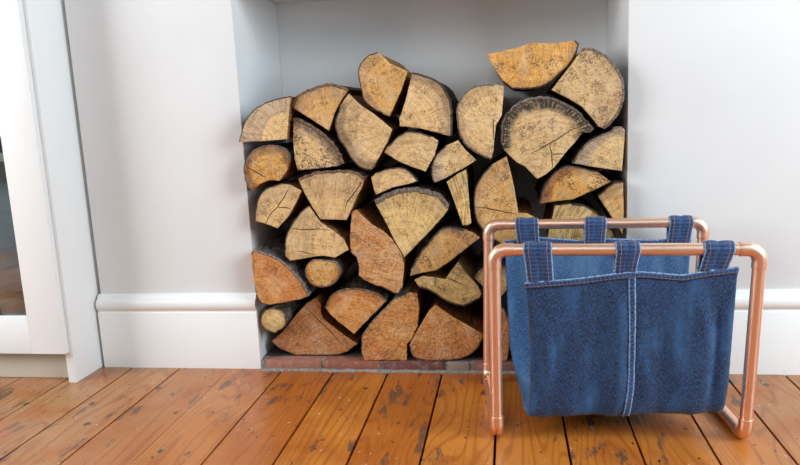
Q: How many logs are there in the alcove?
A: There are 36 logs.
